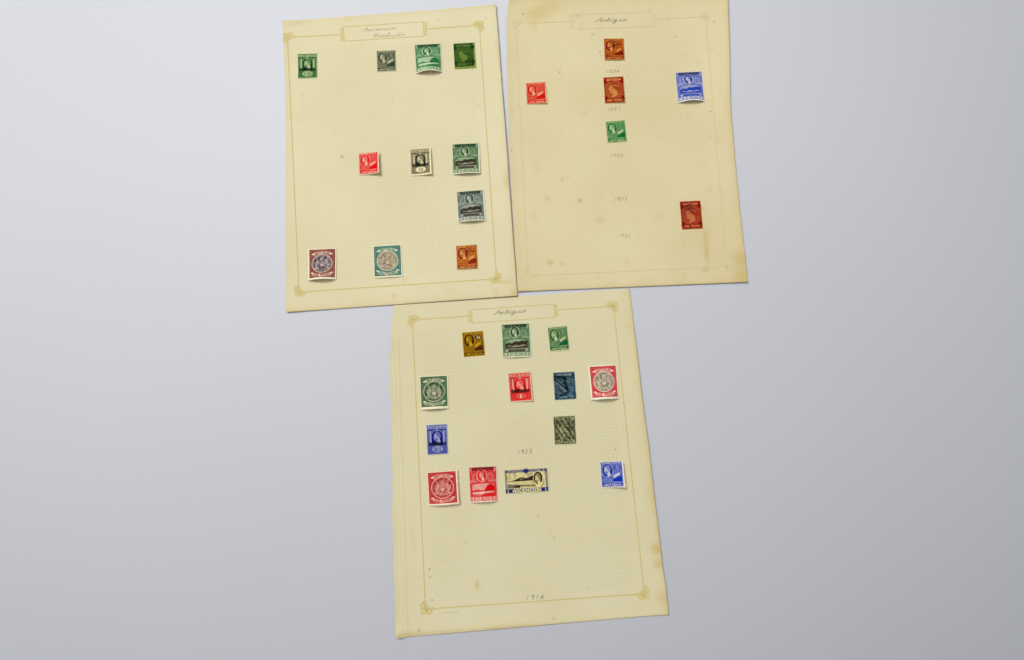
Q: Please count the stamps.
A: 30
